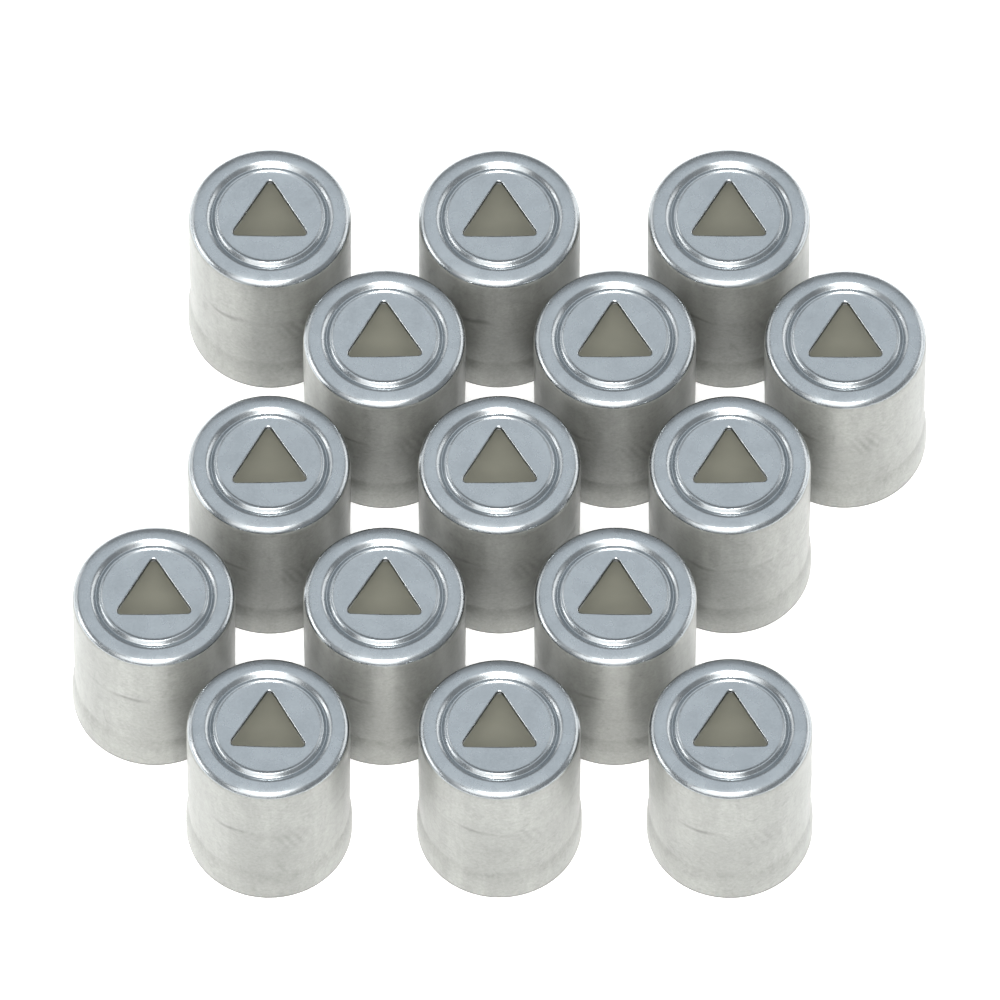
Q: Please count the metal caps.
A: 15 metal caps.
